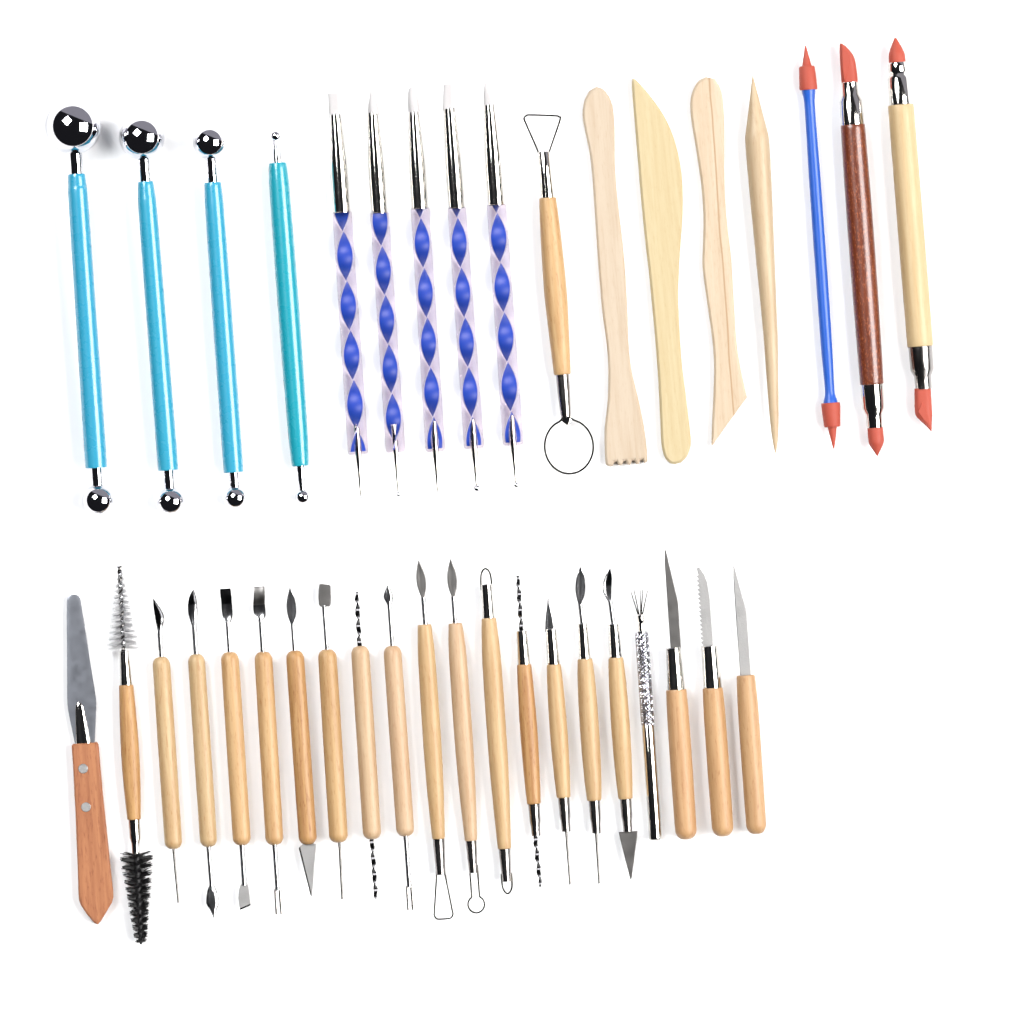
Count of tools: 38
